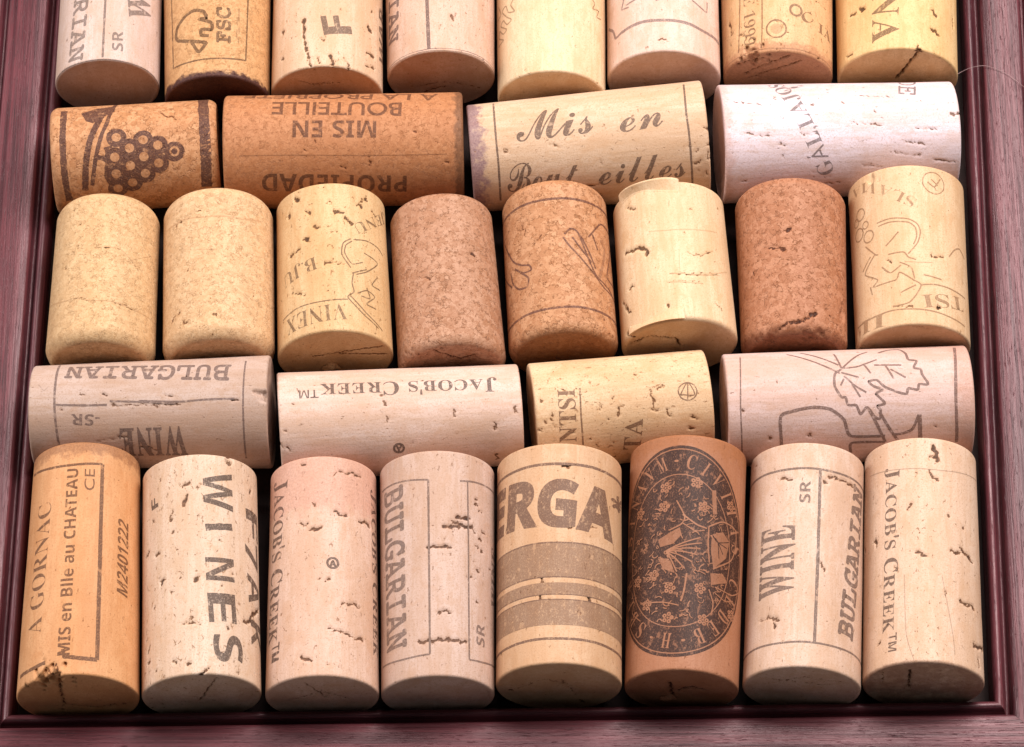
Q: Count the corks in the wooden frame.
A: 32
